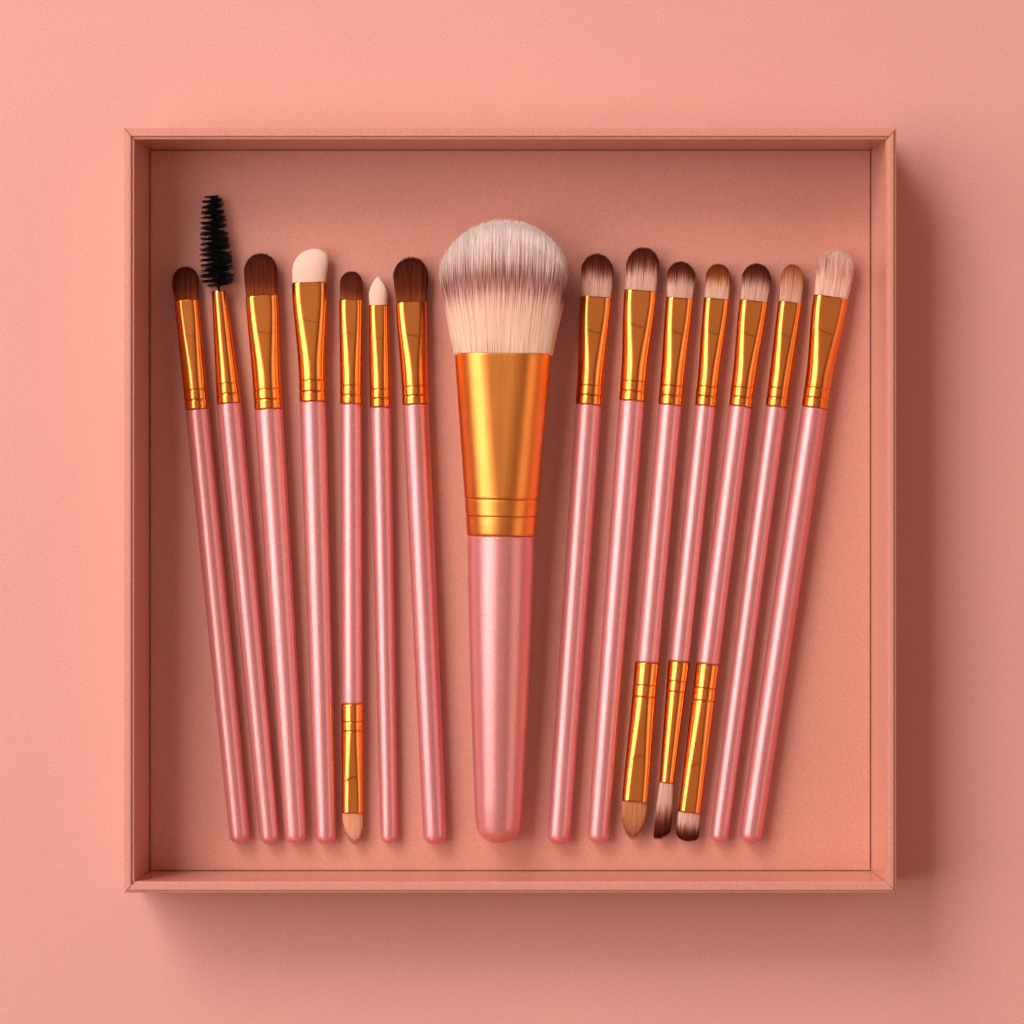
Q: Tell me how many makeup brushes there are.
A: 15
